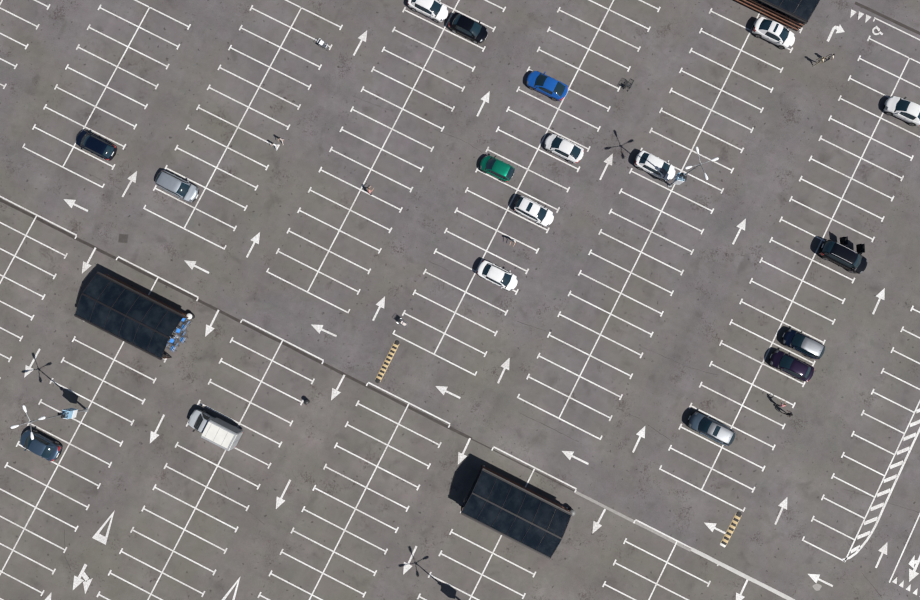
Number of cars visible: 17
